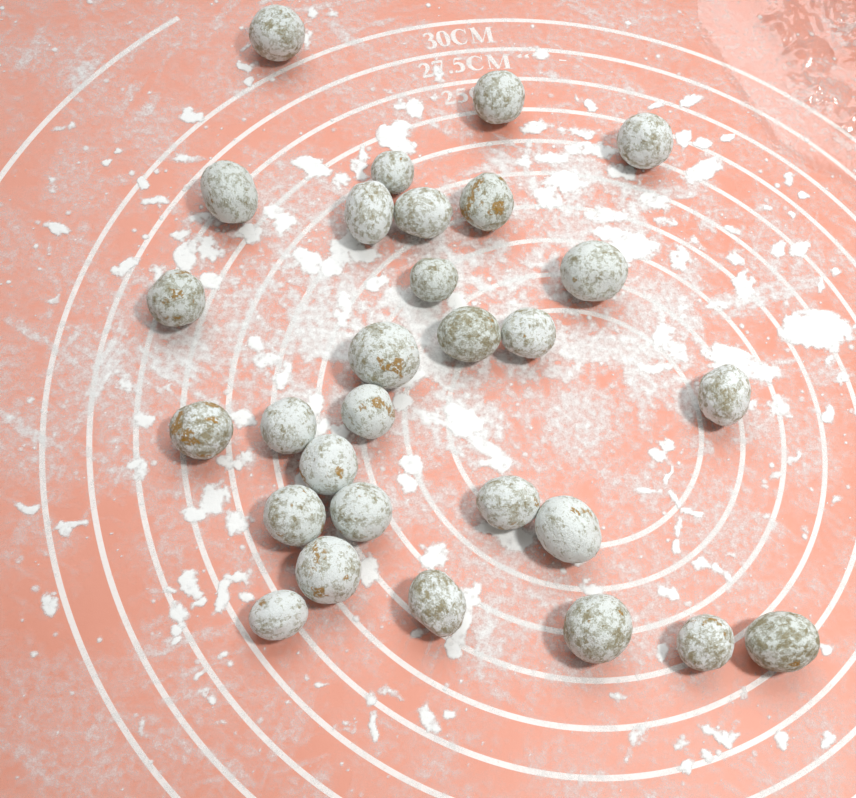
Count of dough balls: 29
